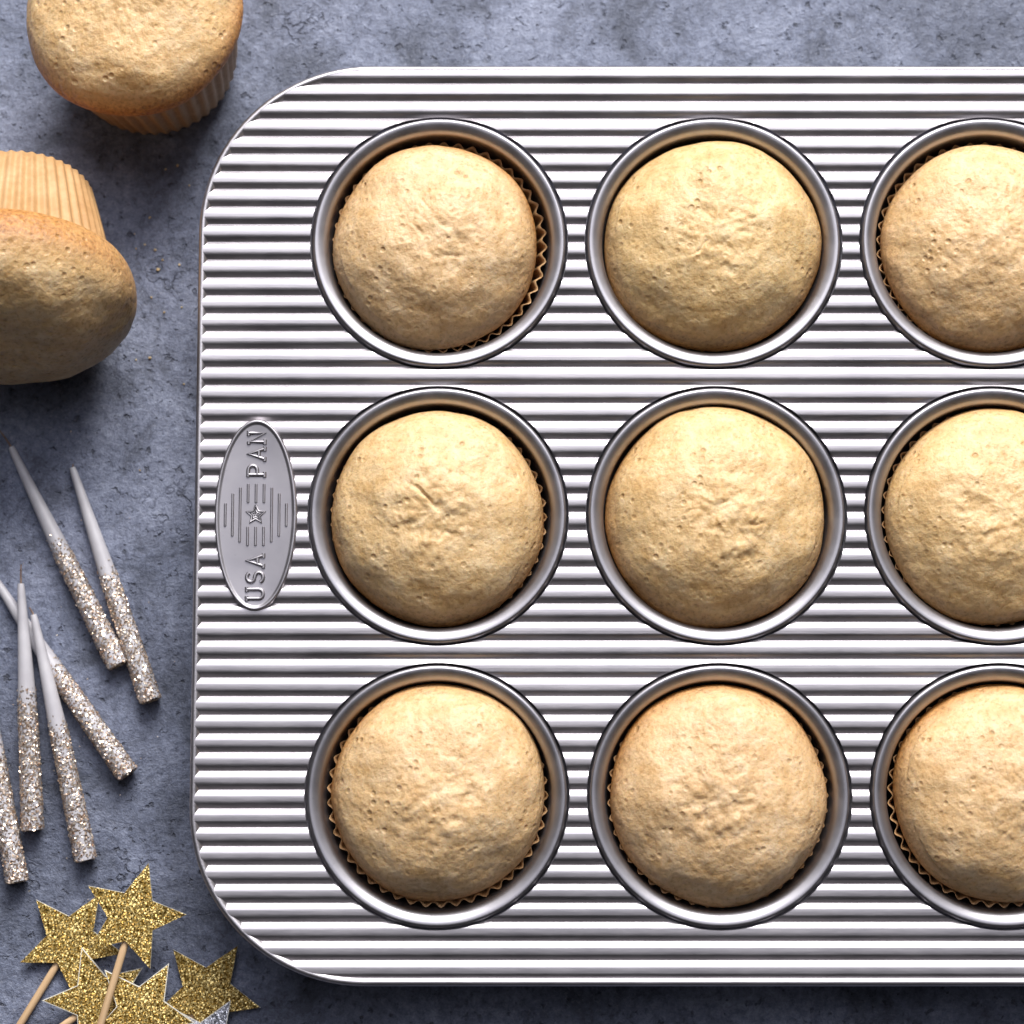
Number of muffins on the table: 11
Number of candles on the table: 6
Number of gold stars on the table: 5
